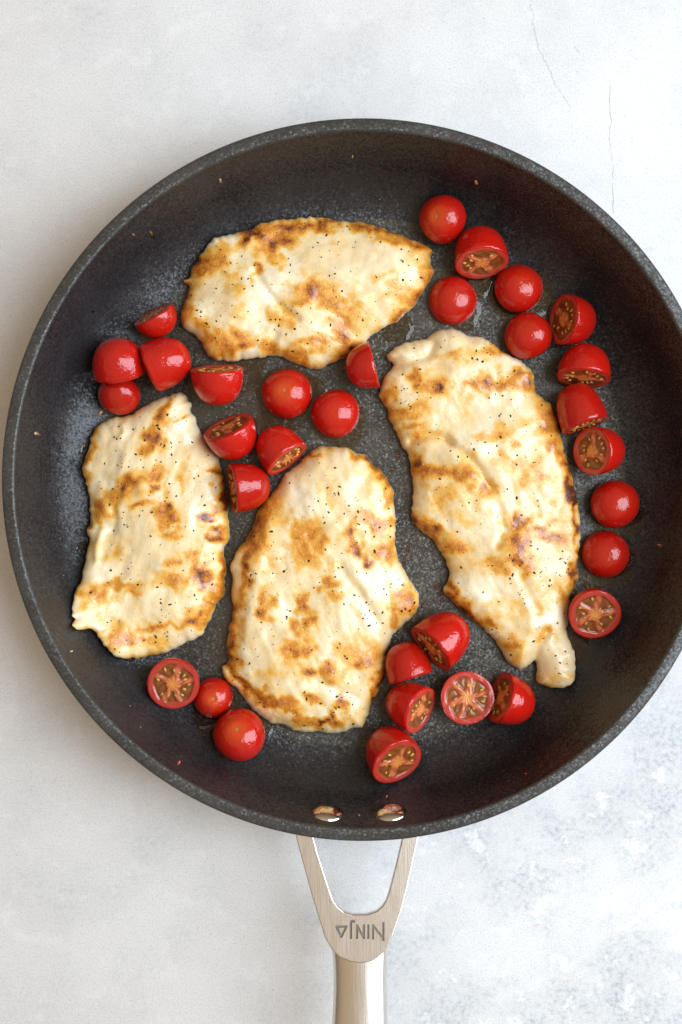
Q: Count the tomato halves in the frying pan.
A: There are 32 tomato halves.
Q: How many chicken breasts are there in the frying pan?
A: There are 4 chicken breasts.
